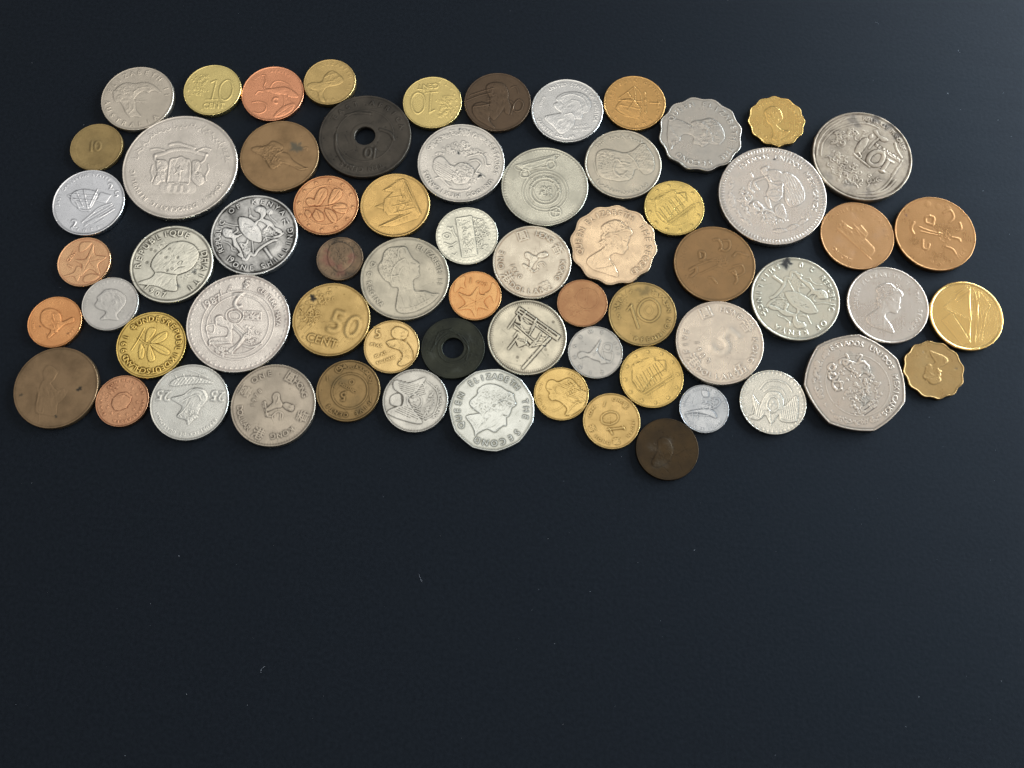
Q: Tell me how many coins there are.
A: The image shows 65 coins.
